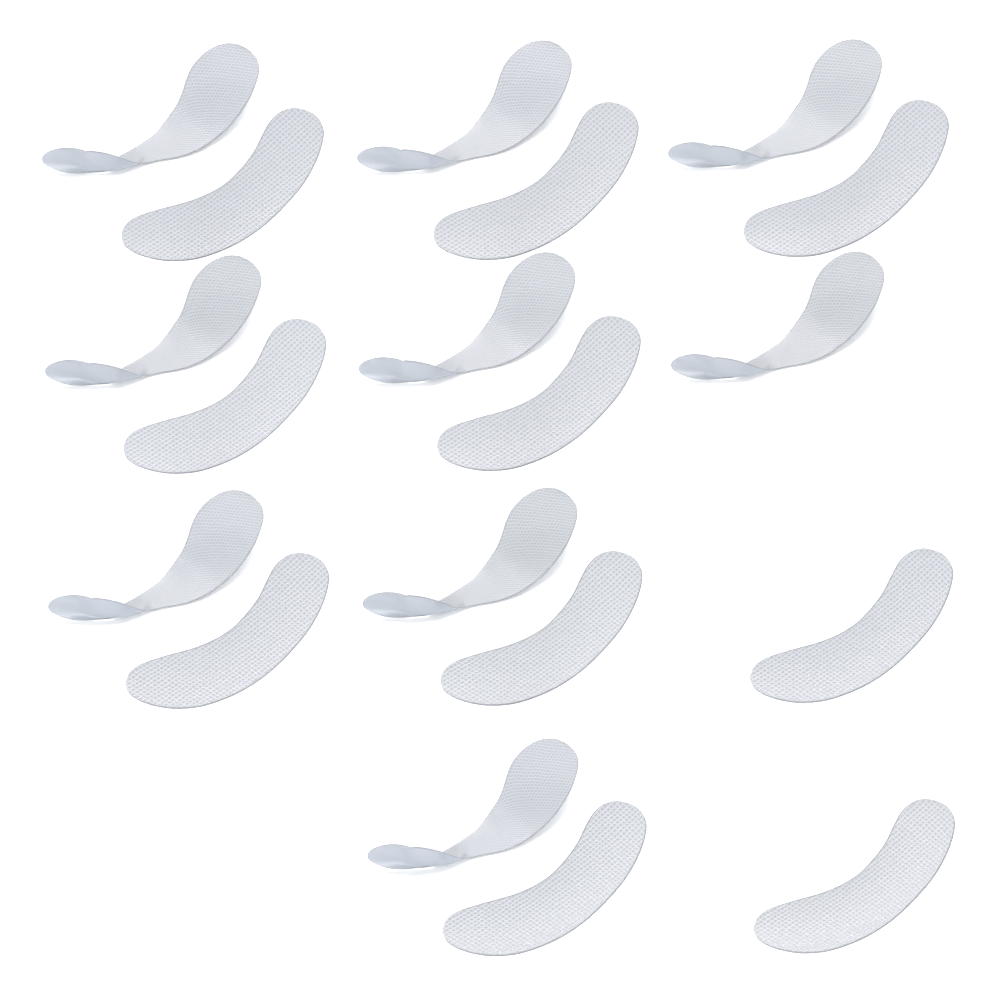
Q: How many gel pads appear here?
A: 19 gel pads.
